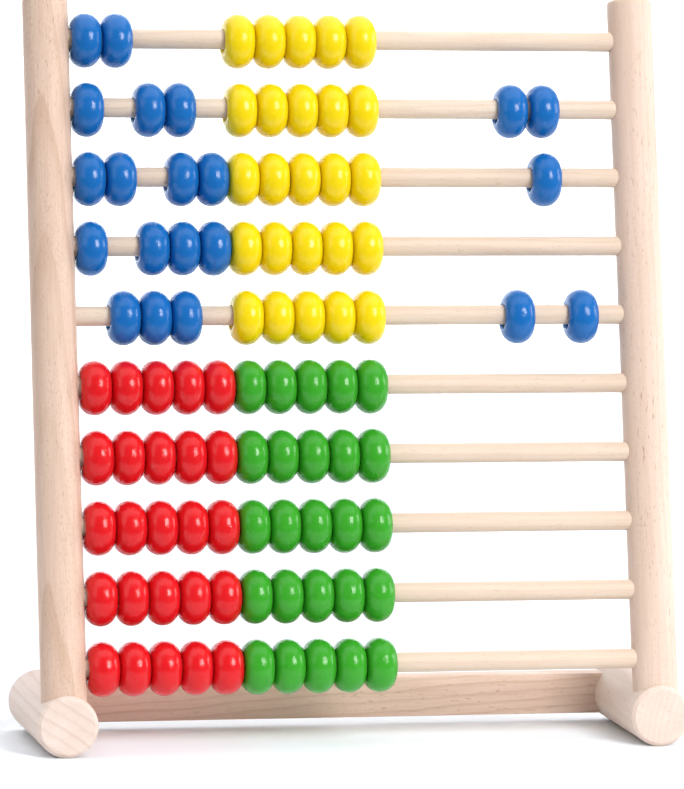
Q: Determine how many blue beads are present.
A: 21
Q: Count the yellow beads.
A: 25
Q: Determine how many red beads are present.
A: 25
